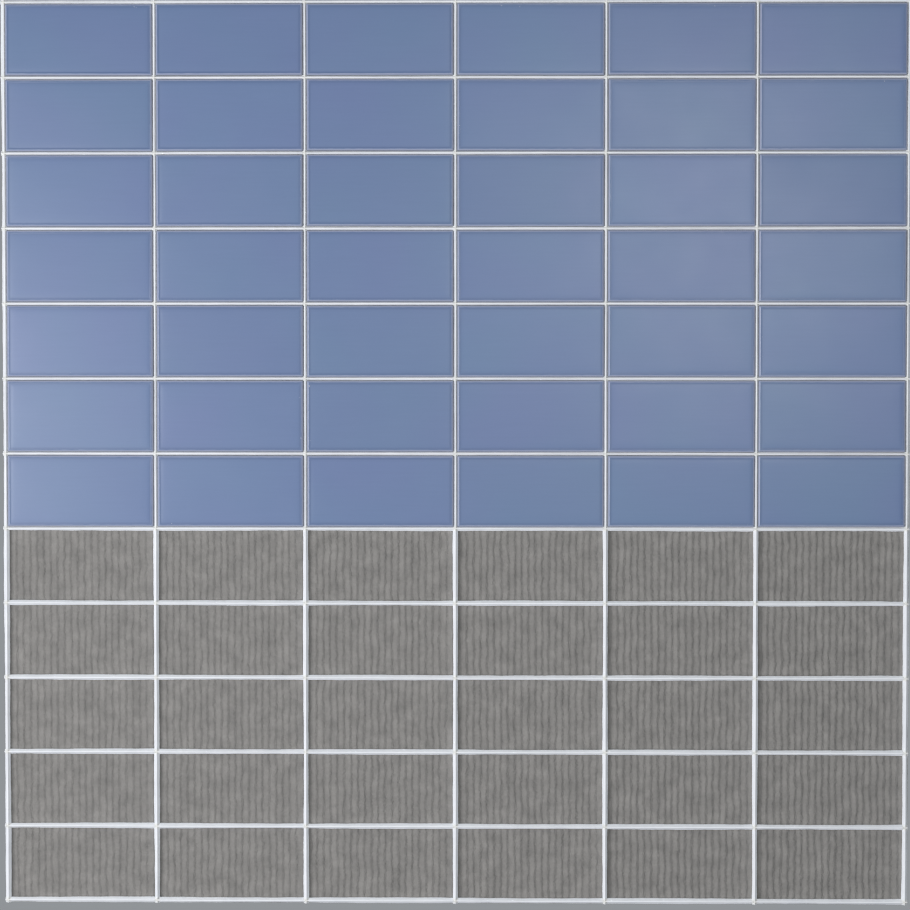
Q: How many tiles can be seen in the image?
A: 42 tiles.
